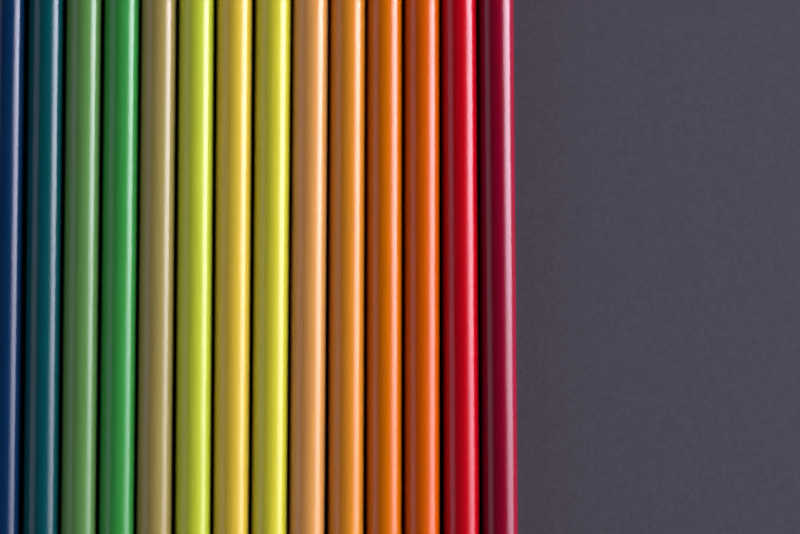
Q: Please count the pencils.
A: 14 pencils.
